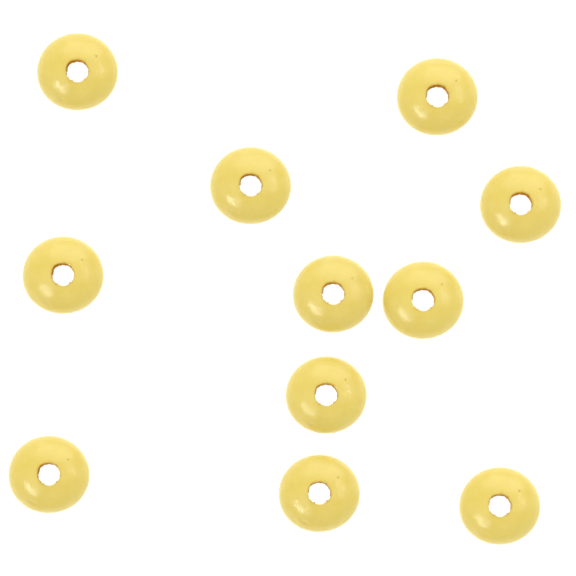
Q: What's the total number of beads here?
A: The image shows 11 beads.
